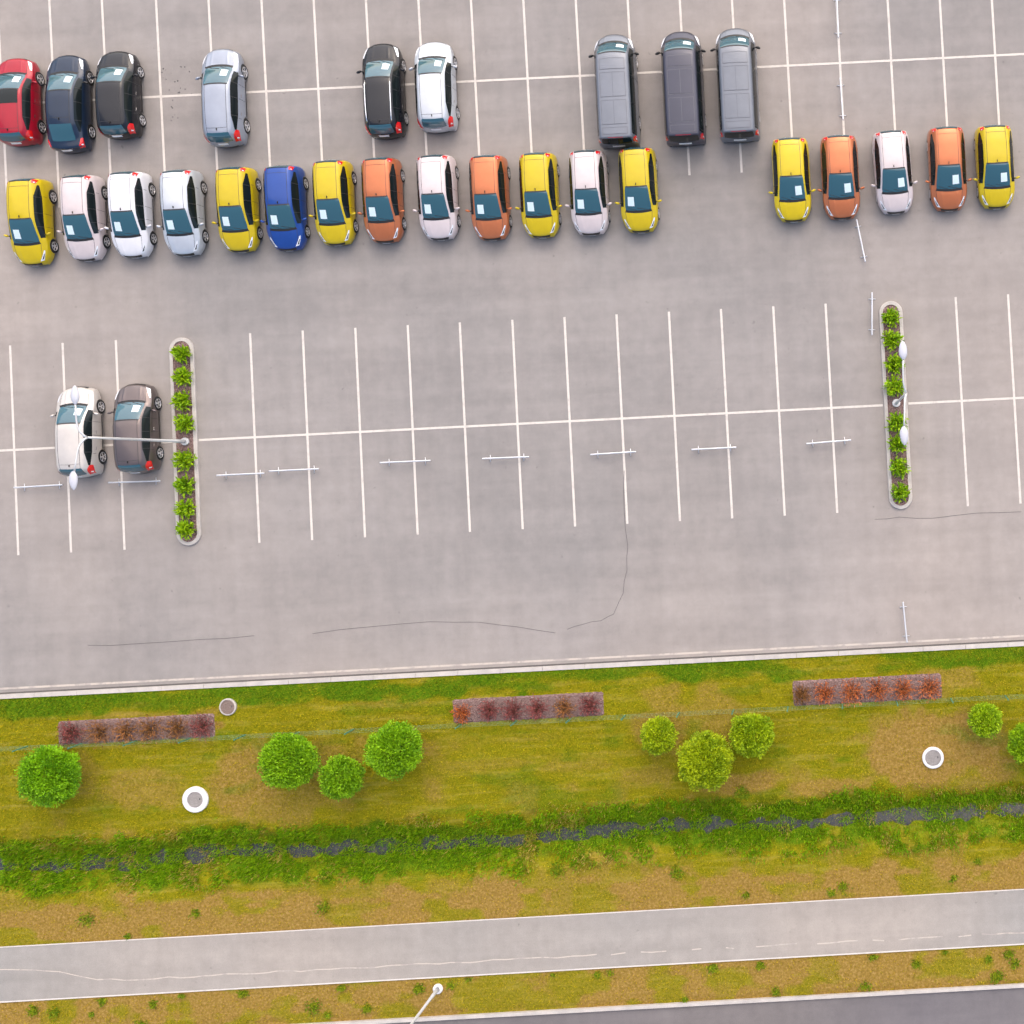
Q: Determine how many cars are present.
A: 29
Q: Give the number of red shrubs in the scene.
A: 18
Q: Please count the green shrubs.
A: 16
